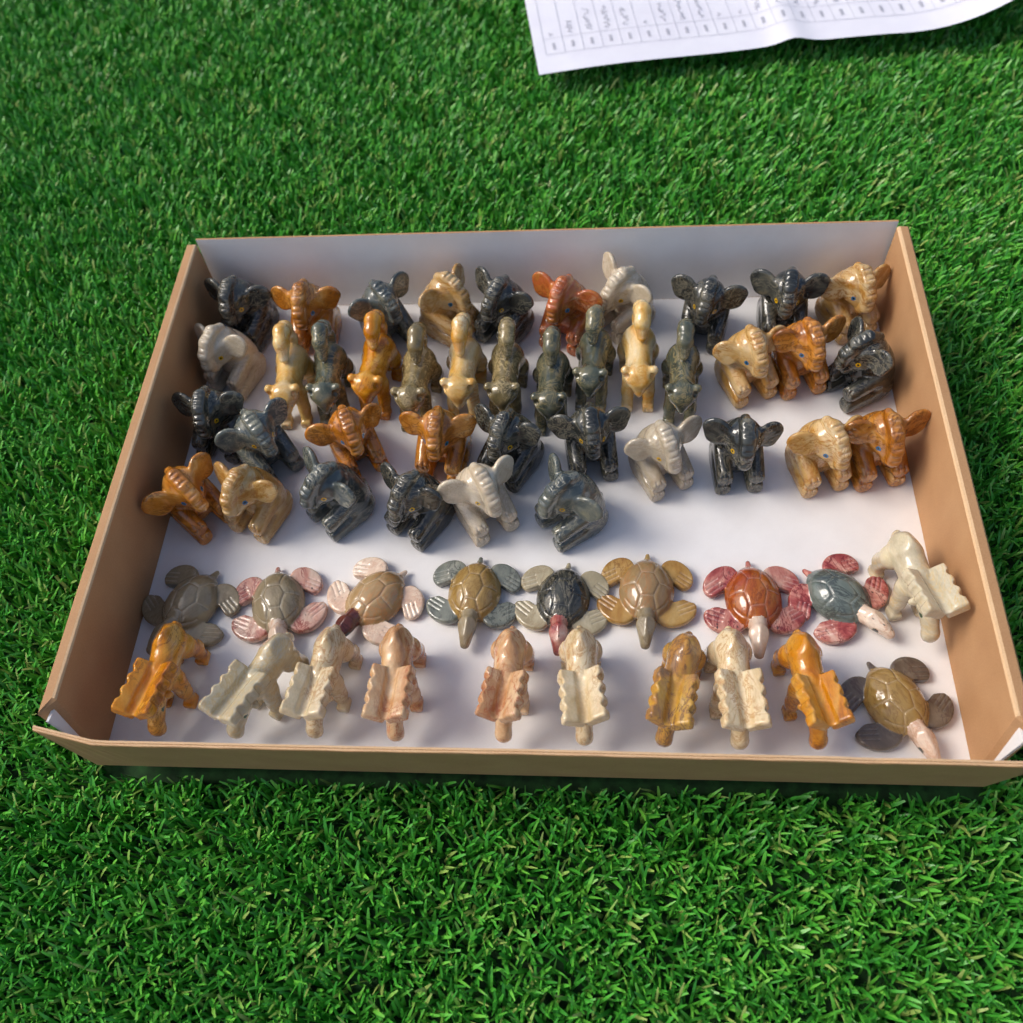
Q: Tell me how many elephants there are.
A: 30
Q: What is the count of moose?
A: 10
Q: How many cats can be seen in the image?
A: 10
